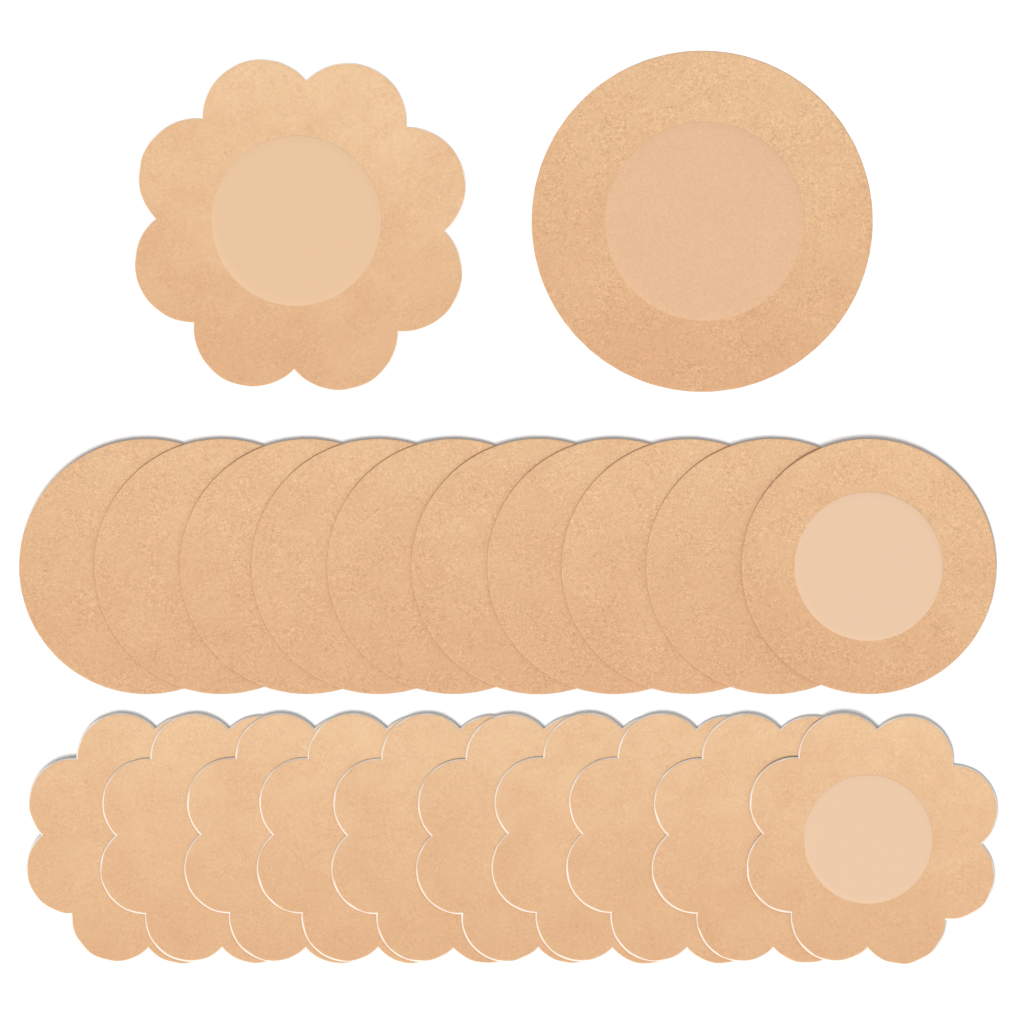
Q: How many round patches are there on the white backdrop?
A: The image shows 11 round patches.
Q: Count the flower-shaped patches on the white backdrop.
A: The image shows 11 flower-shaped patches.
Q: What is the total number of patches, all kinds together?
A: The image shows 22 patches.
